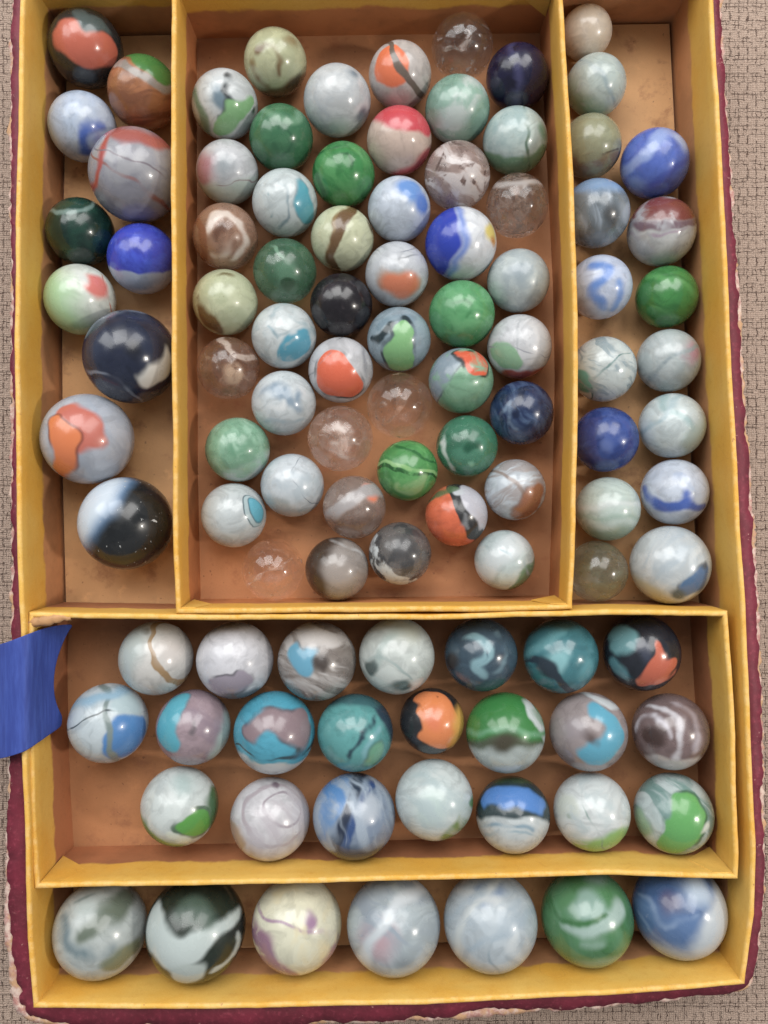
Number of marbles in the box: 102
